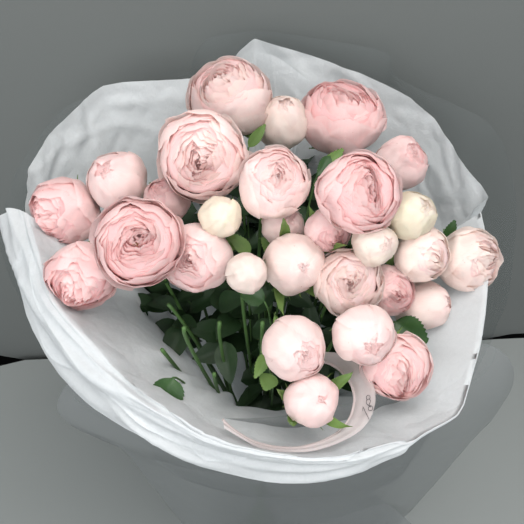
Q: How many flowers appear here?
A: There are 29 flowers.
